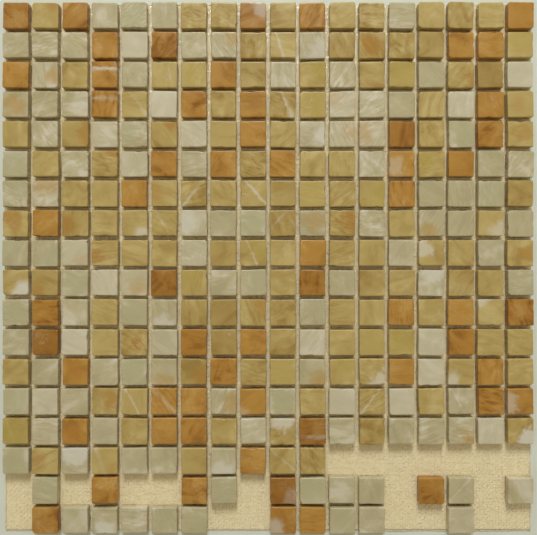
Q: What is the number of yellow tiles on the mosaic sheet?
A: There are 125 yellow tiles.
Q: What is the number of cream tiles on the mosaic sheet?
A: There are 119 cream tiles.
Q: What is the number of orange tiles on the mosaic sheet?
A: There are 59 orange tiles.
